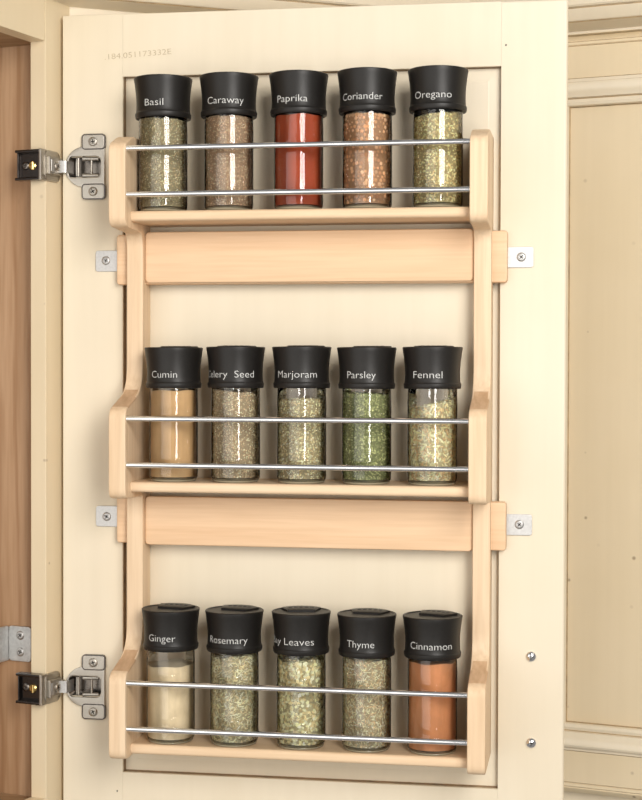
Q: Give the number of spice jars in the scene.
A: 15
